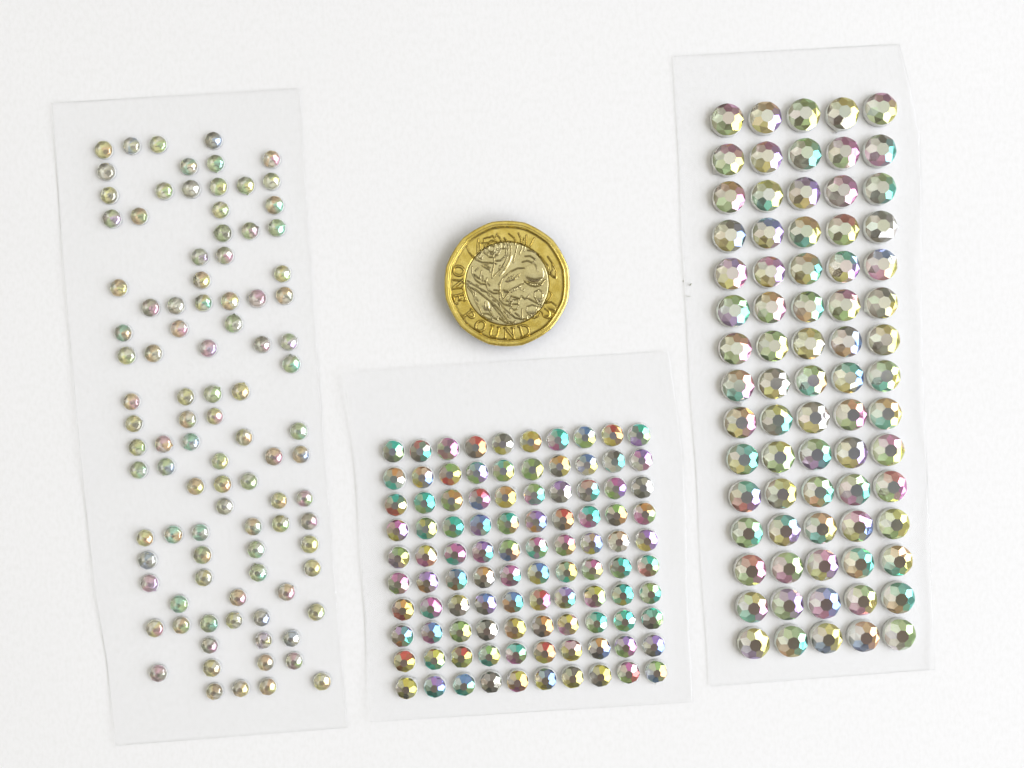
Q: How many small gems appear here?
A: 98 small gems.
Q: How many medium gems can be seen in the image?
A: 100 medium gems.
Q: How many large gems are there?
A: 75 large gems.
